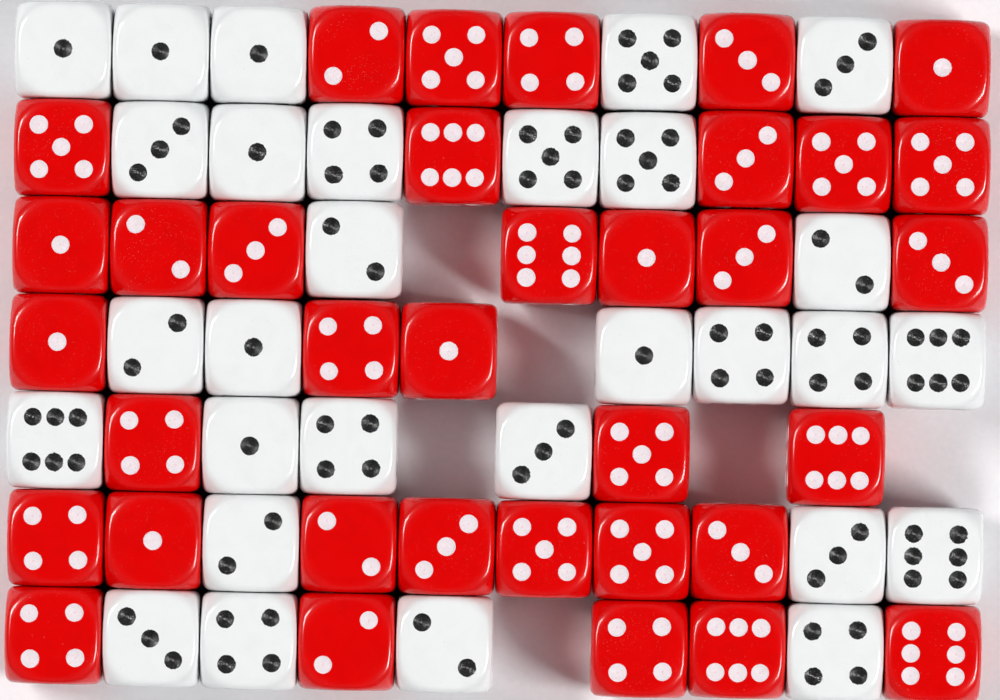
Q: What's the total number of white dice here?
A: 29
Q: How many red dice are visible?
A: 35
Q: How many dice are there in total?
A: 64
